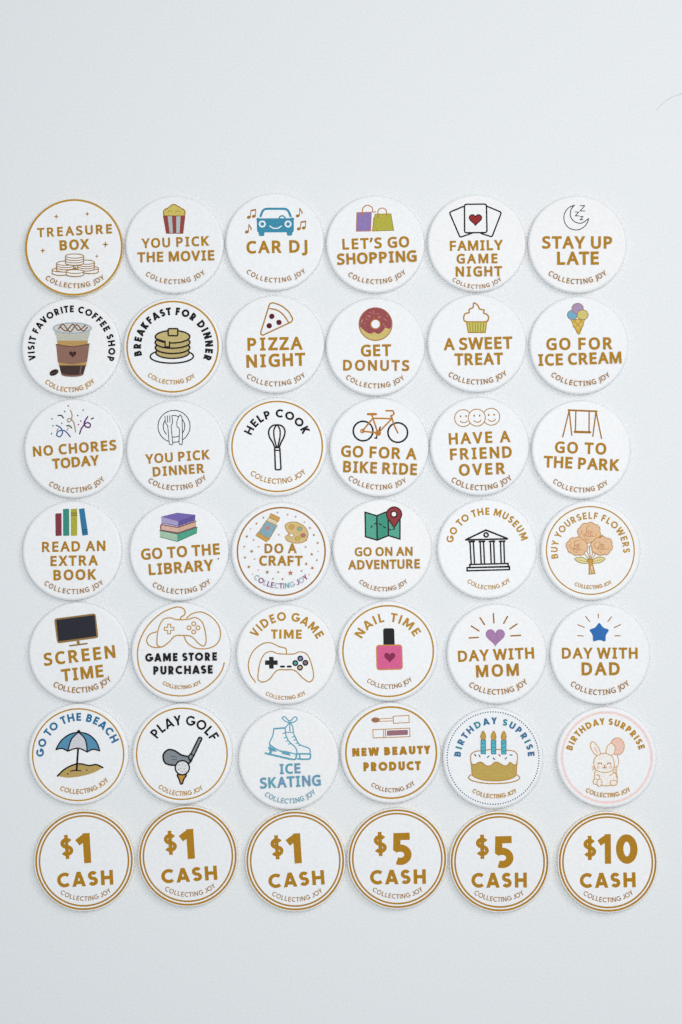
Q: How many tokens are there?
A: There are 42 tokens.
